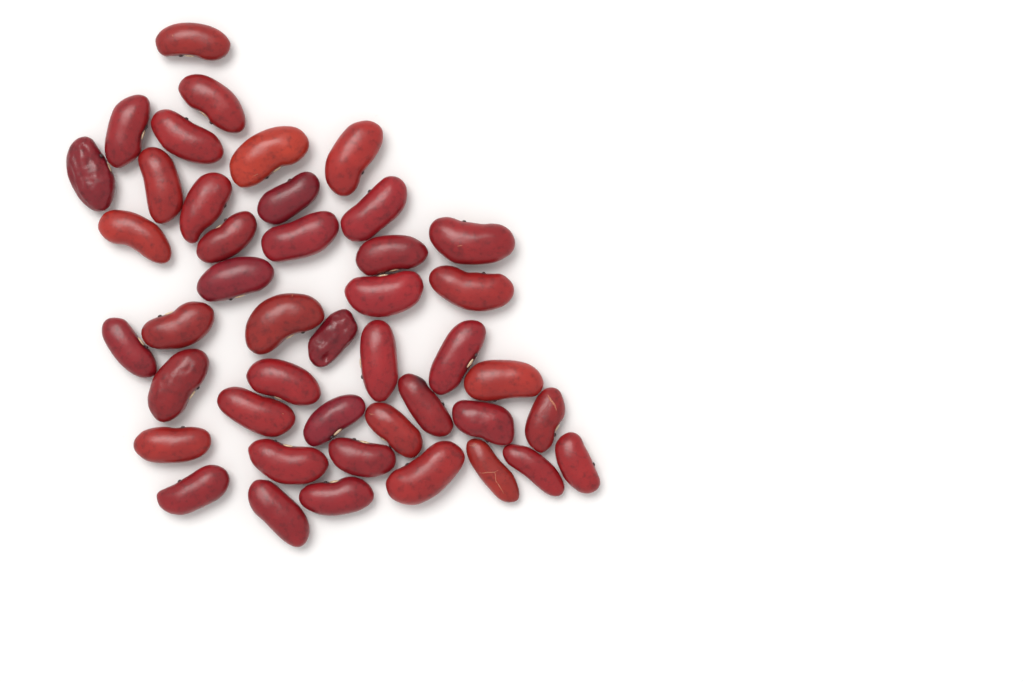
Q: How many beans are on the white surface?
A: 44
